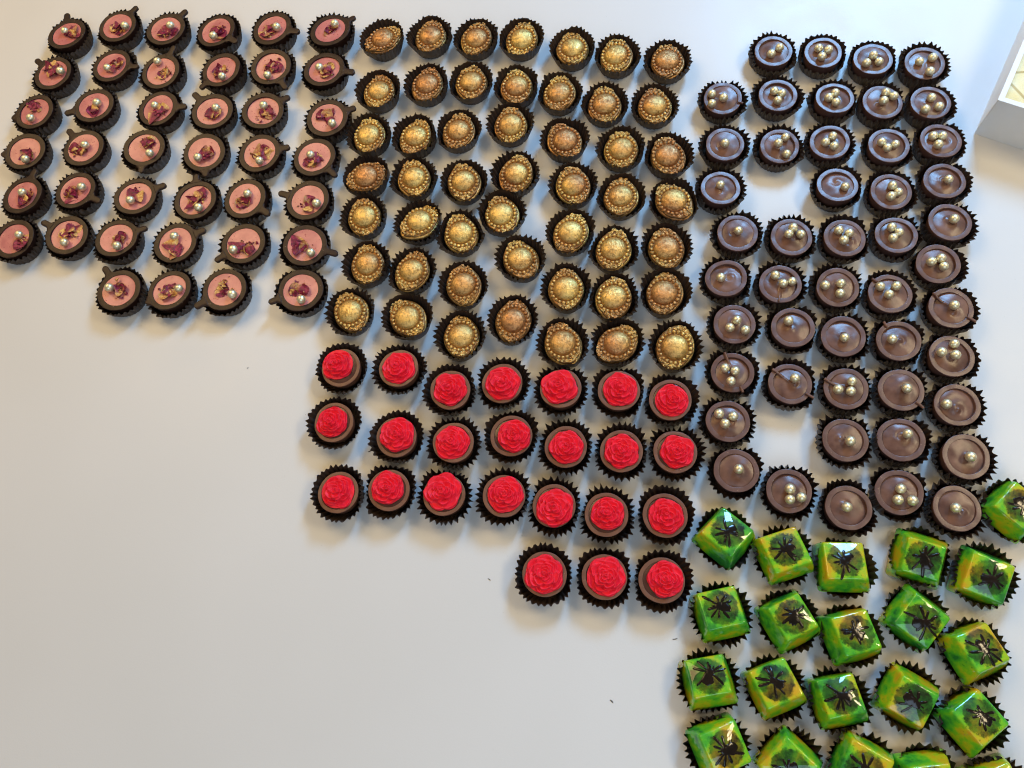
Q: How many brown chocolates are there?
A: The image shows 48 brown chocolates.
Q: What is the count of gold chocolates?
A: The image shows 49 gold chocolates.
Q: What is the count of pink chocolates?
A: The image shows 40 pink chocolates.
